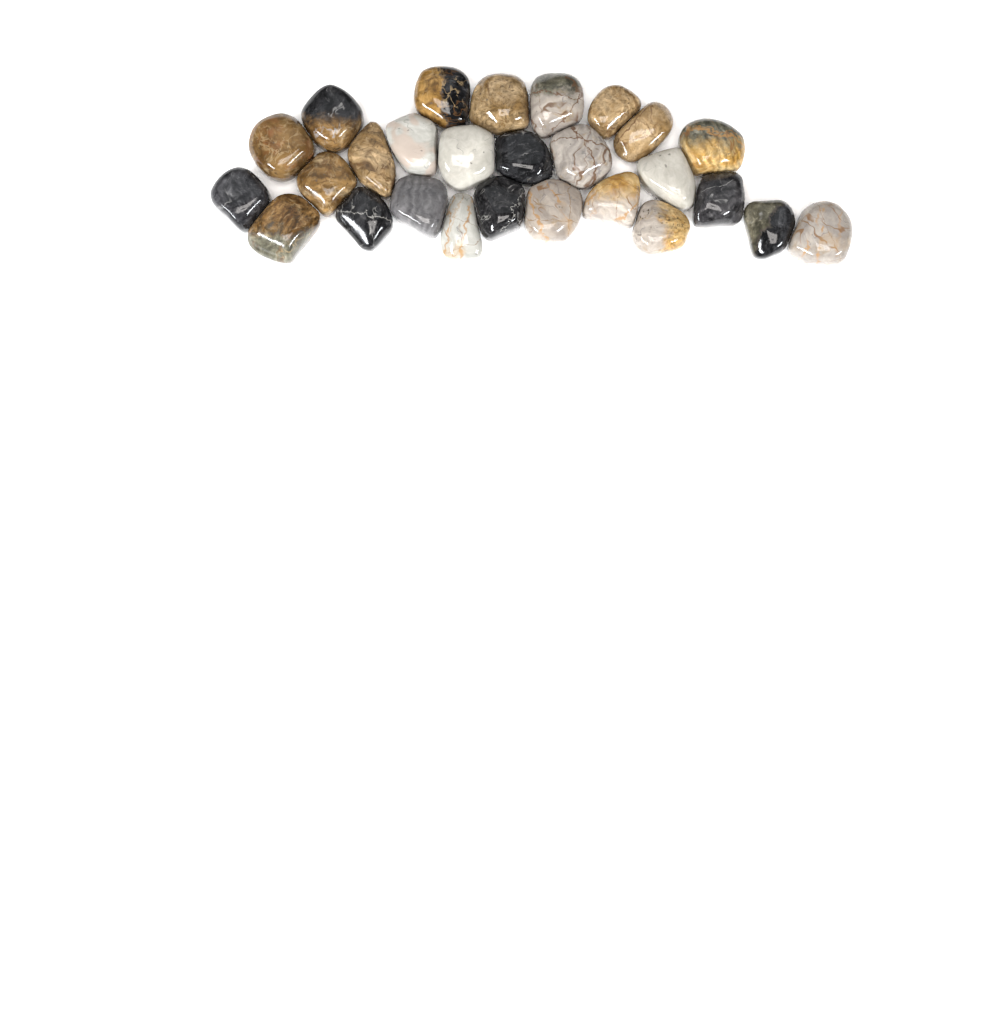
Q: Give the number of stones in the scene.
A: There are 27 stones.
